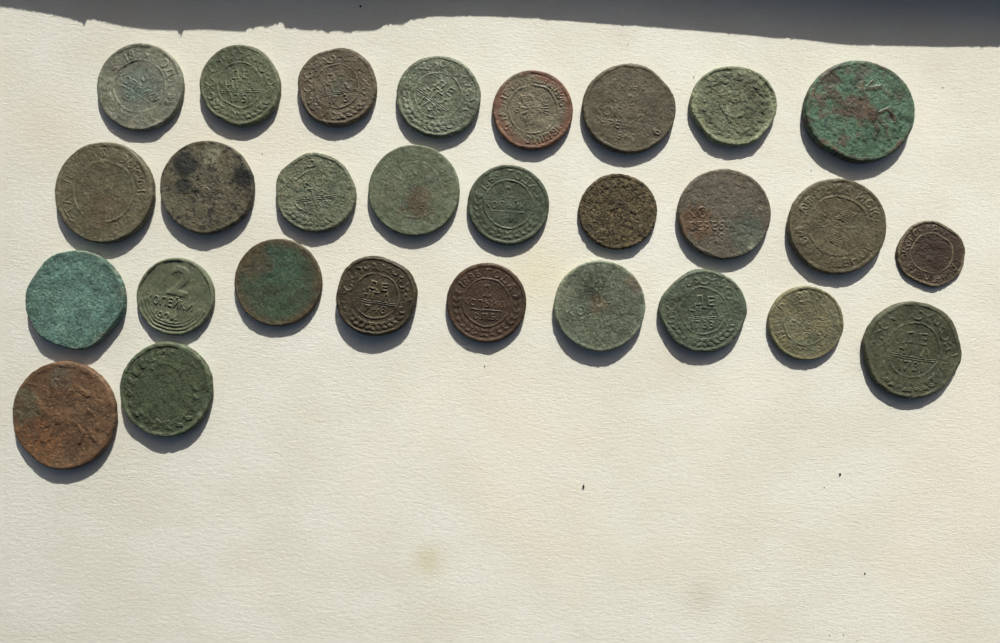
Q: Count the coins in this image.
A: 28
